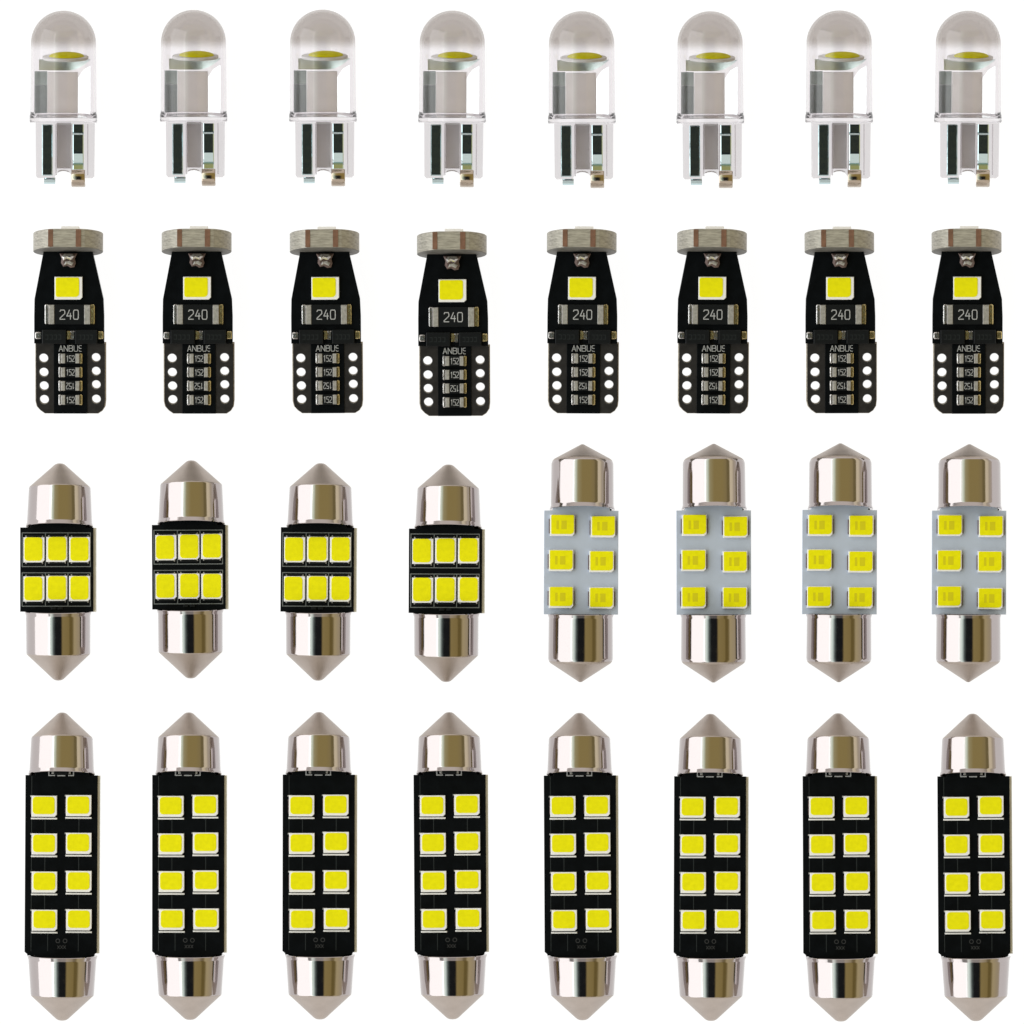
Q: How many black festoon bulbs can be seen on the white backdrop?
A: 12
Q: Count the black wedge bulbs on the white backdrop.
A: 8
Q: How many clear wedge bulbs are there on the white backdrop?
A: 8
